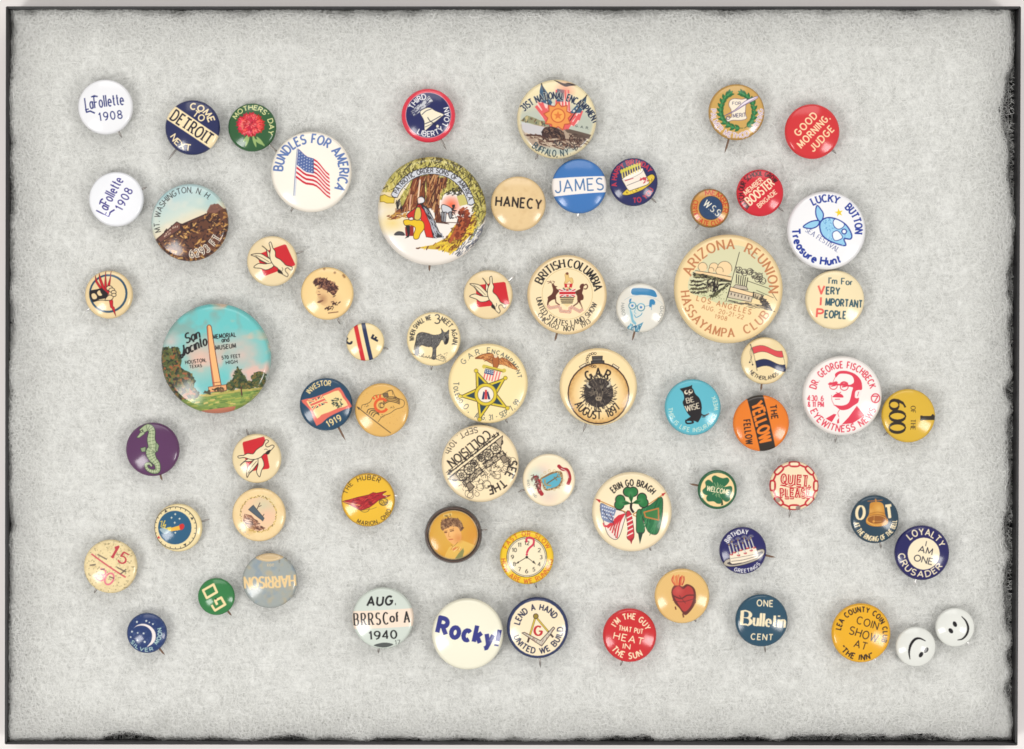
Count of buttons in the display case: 65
